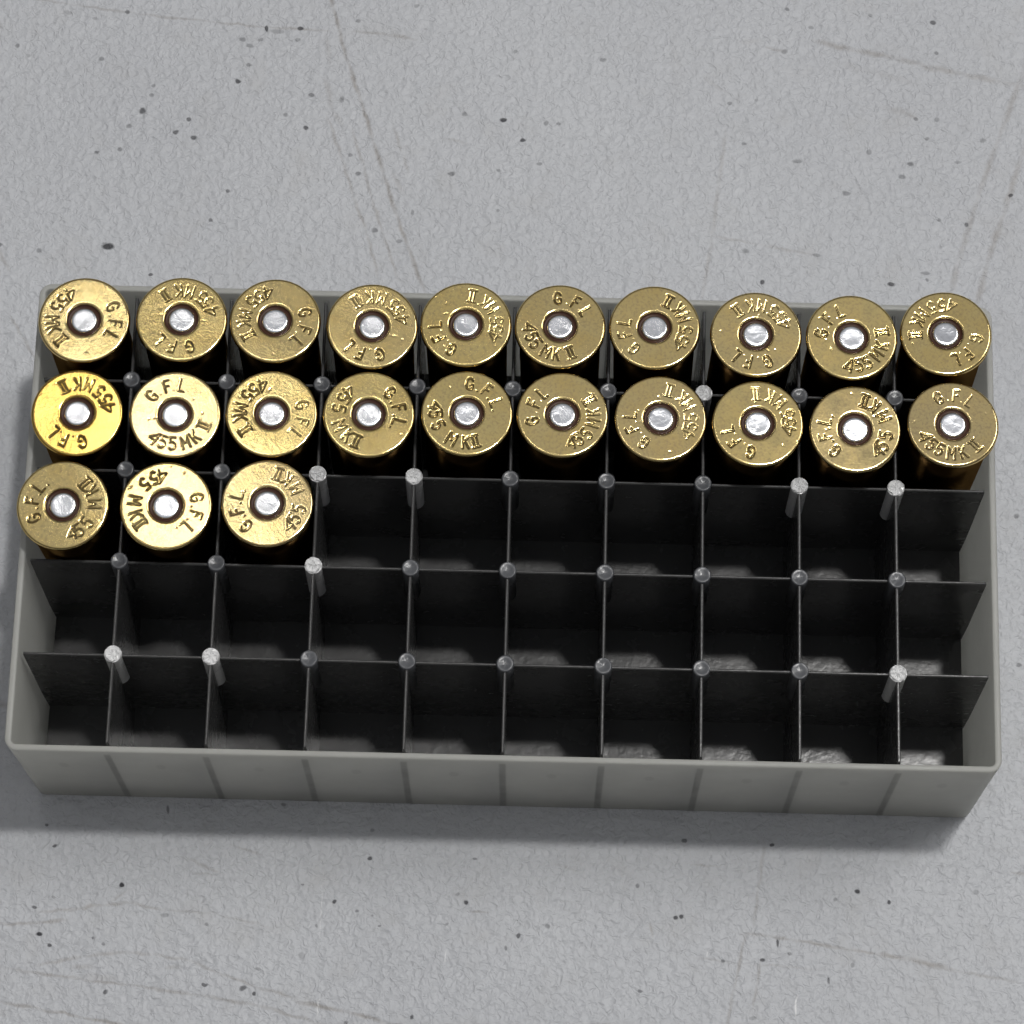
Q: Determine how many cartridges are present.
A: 23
